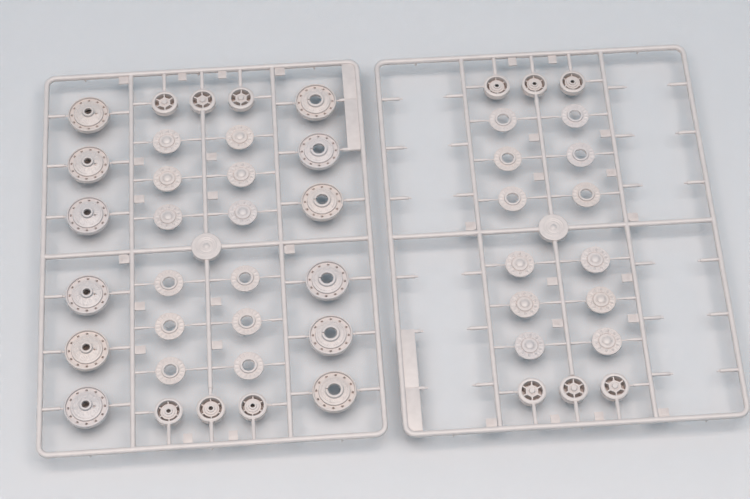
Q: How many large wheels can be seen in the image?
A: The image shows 12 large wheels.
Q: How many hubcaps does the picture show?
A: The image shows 12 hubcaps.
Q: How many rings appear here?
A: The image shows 12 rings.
